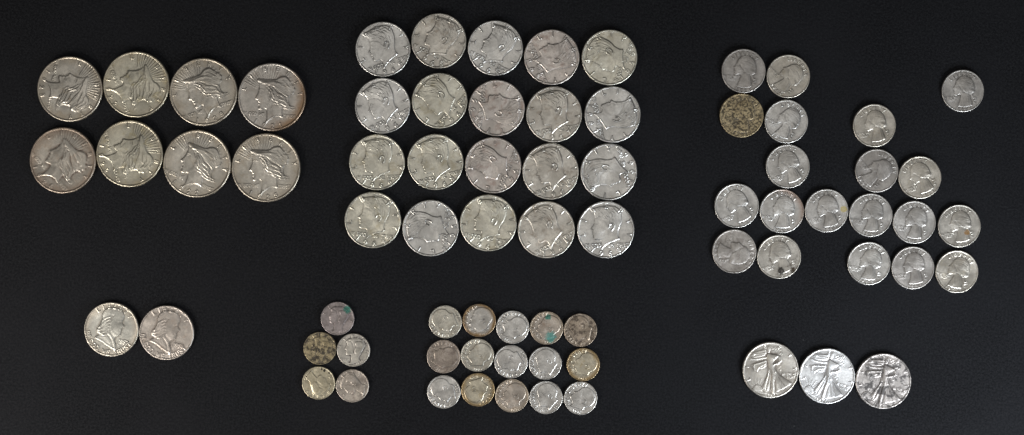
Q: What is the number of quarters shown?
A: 20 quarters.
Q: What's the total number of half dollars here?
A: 25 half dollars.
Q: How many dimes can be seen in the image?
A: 20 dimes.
